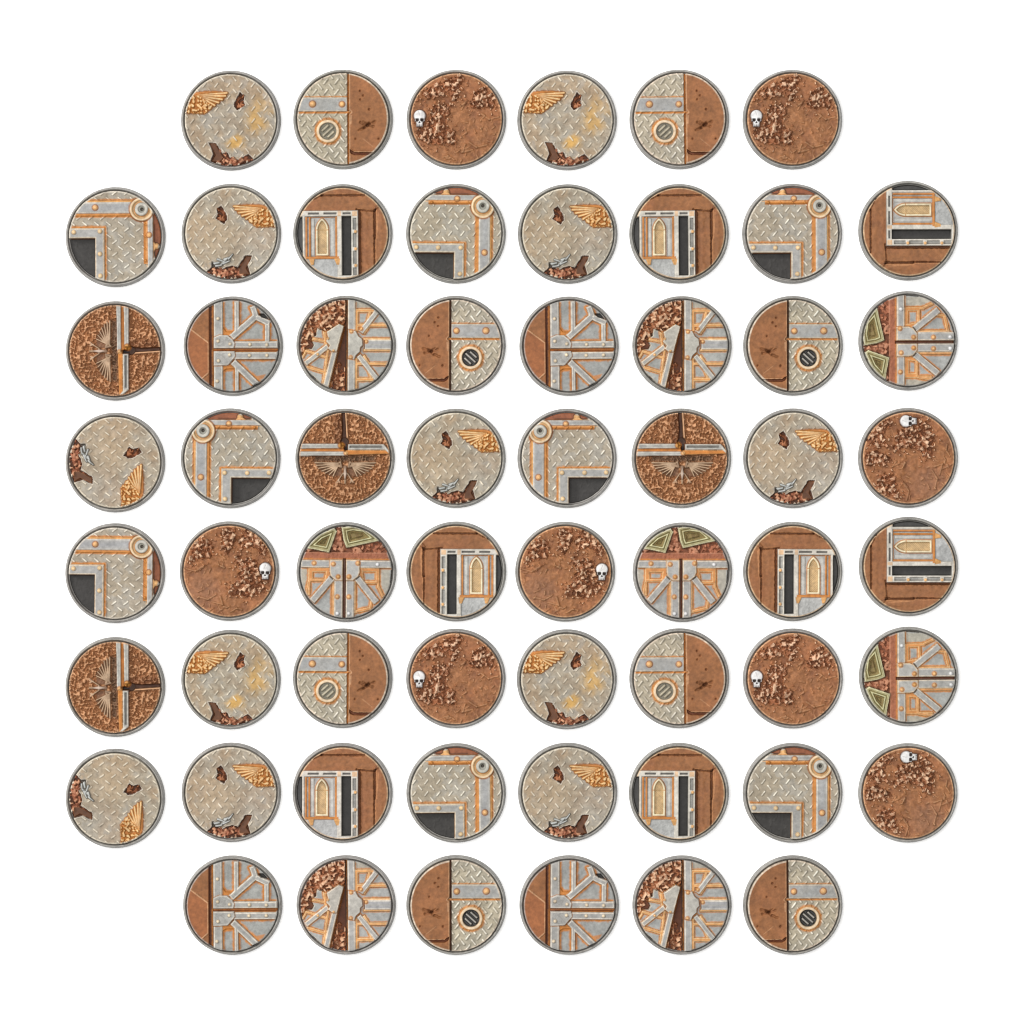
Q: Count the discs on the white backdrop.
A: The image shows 60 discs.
